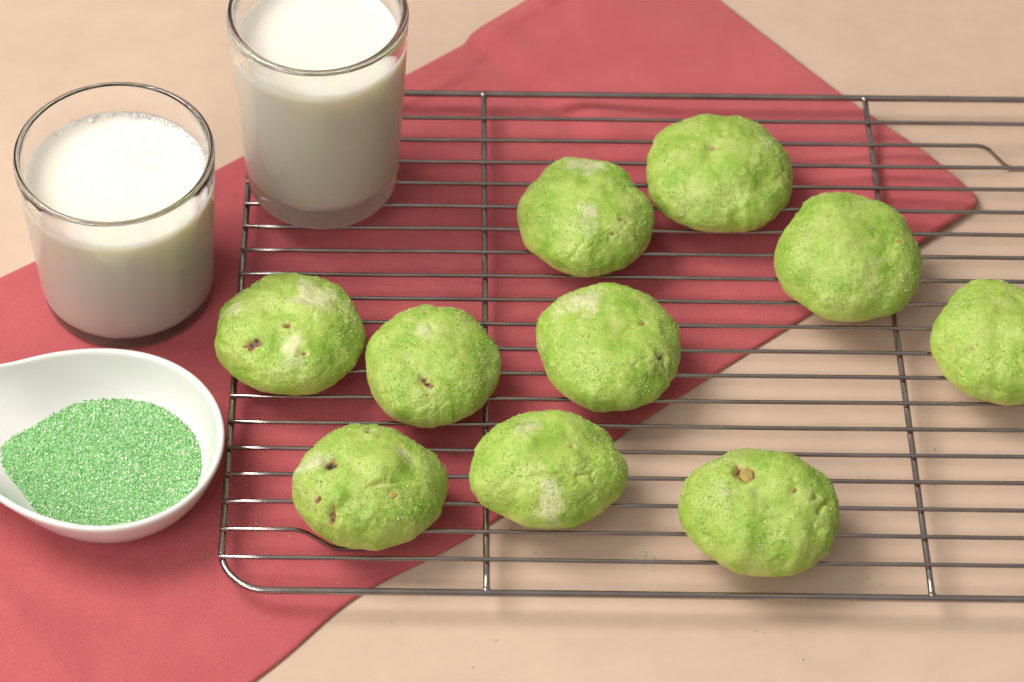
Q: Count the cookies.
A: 10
